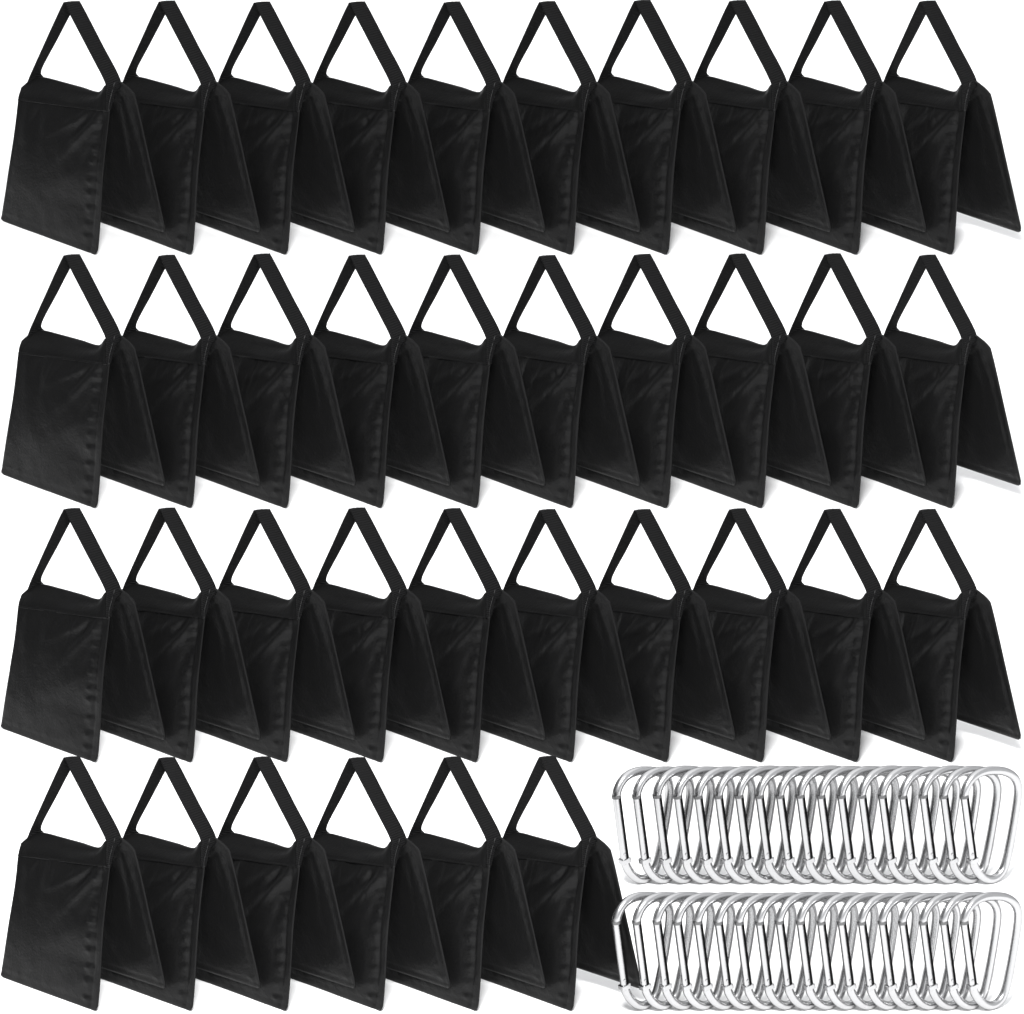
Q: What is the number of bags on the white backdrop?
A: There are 36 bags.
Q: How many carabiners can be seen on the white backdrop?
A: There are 36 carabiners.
